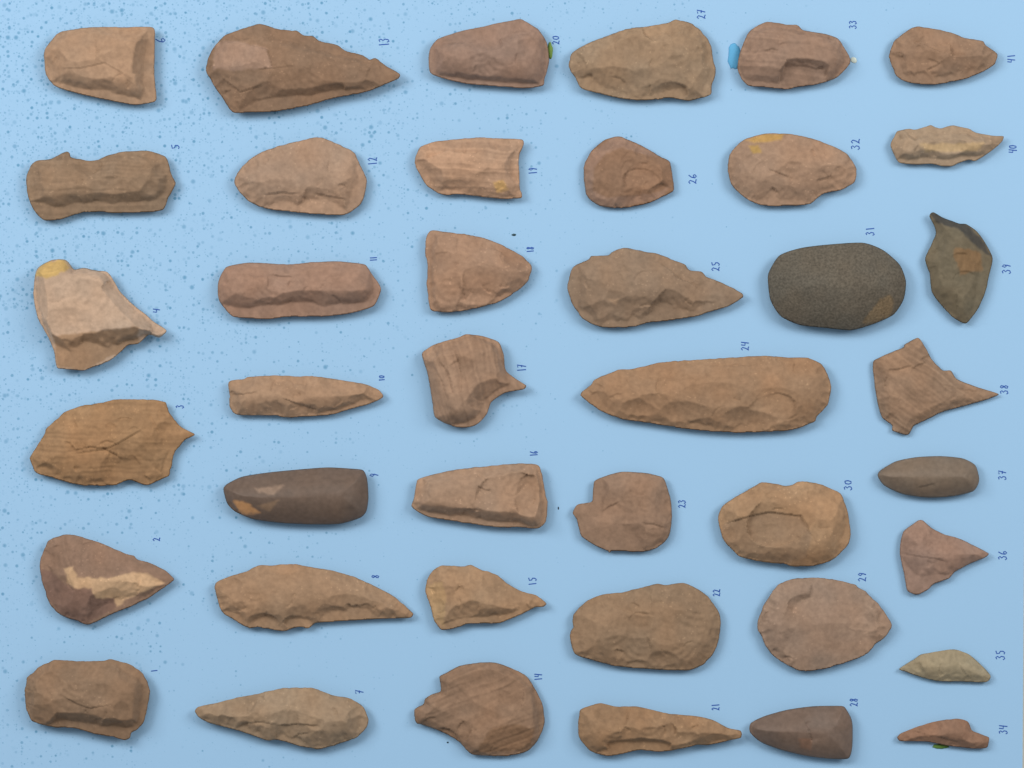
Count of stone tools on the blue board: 41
